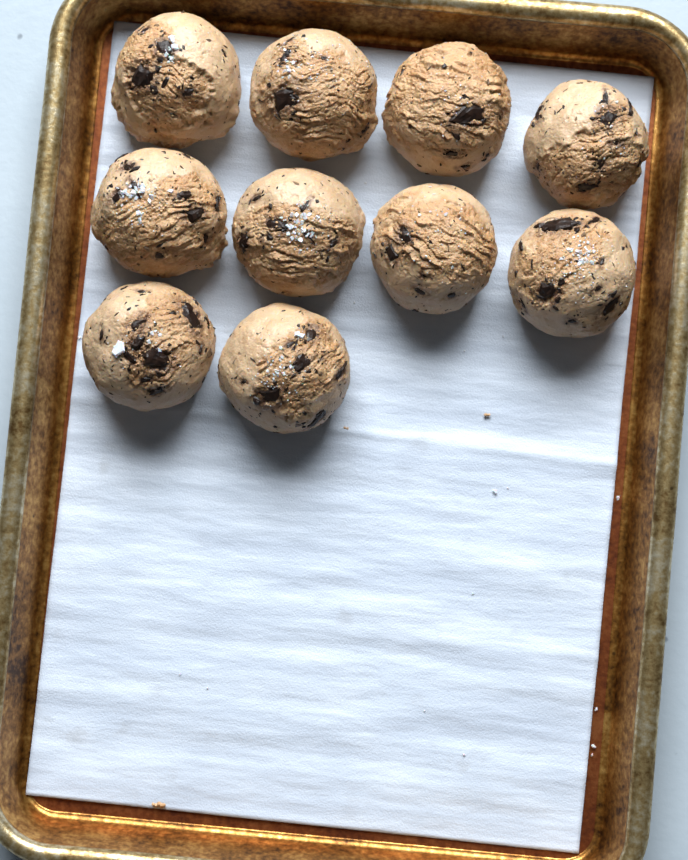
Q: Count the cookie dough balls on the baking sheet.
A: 10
